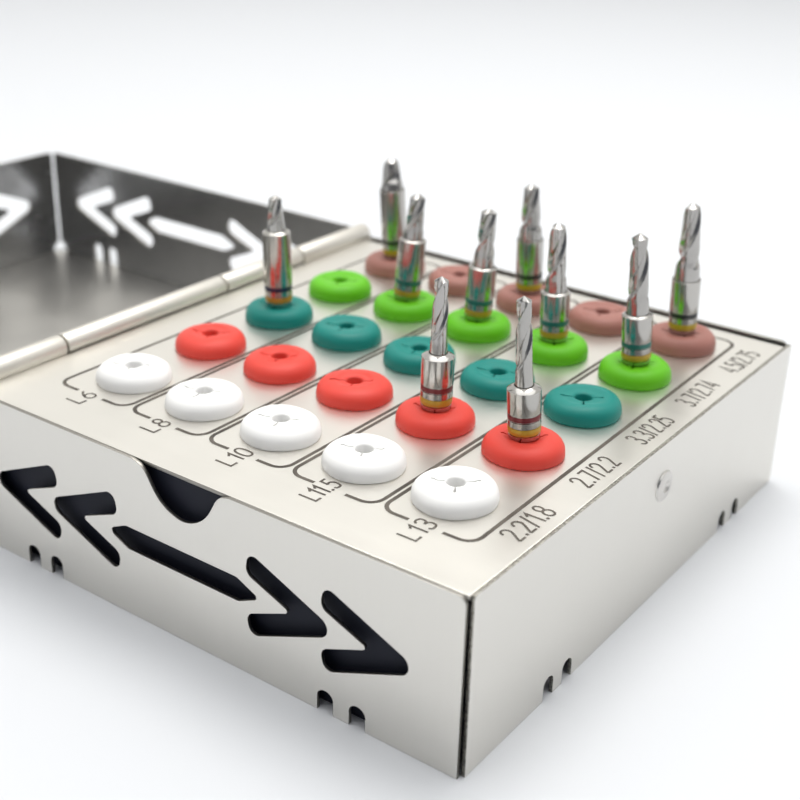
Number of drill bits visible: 10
